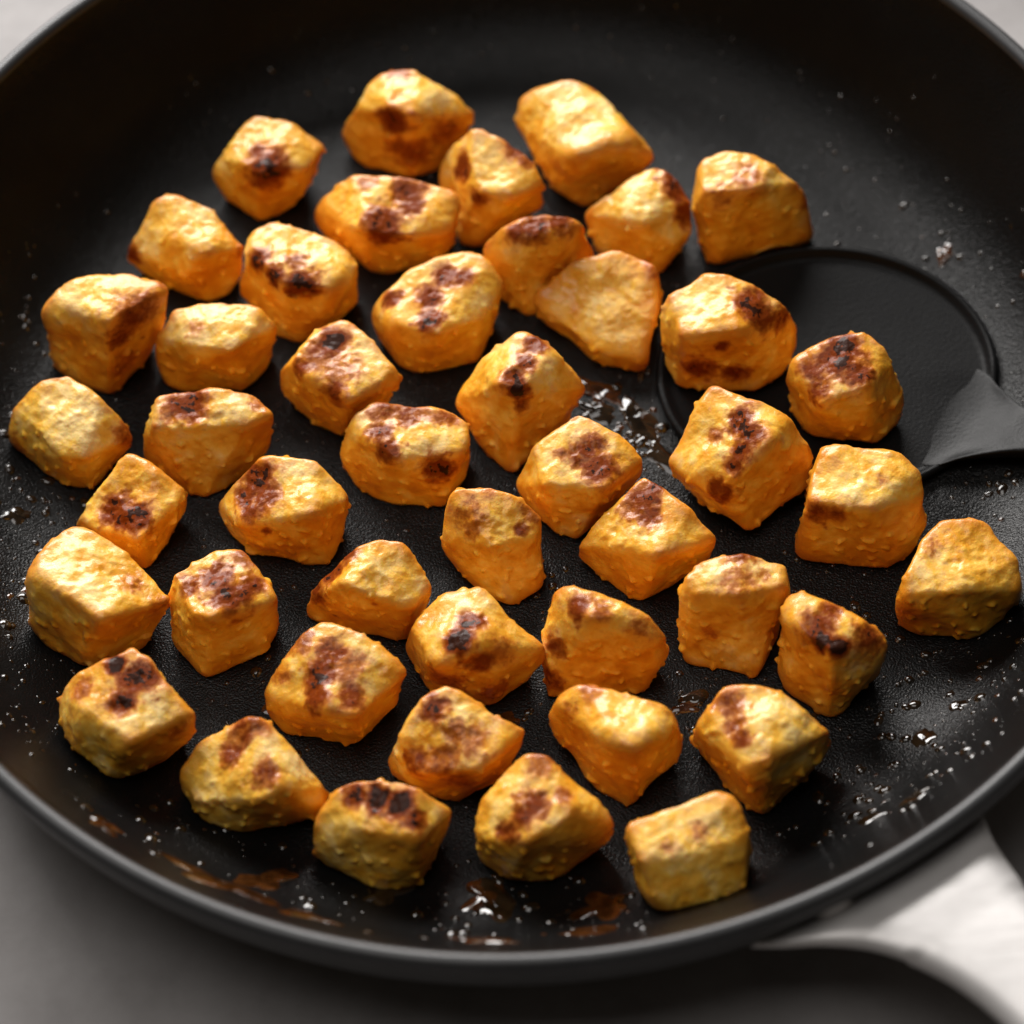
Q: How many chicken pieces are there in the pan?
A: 45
